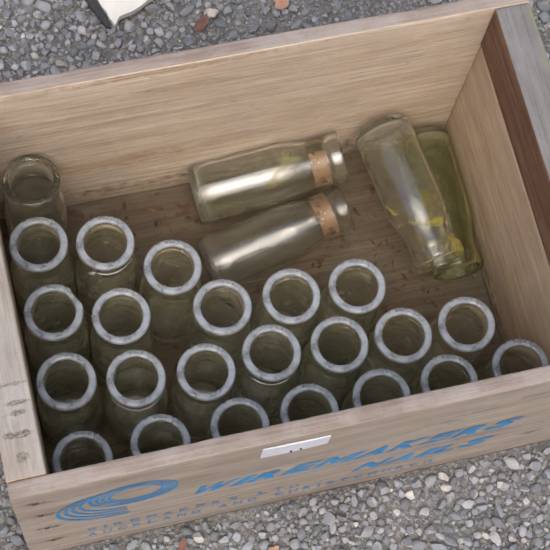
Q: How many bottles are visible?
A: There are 27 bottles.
